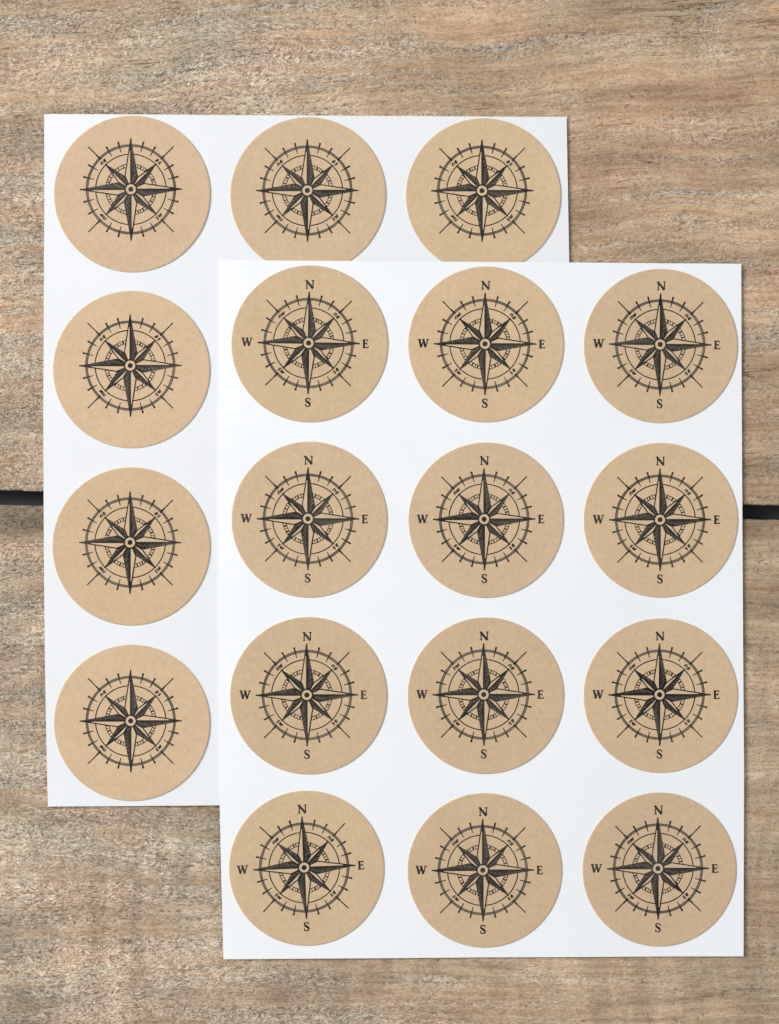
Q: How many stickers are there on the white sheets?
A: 18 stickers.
